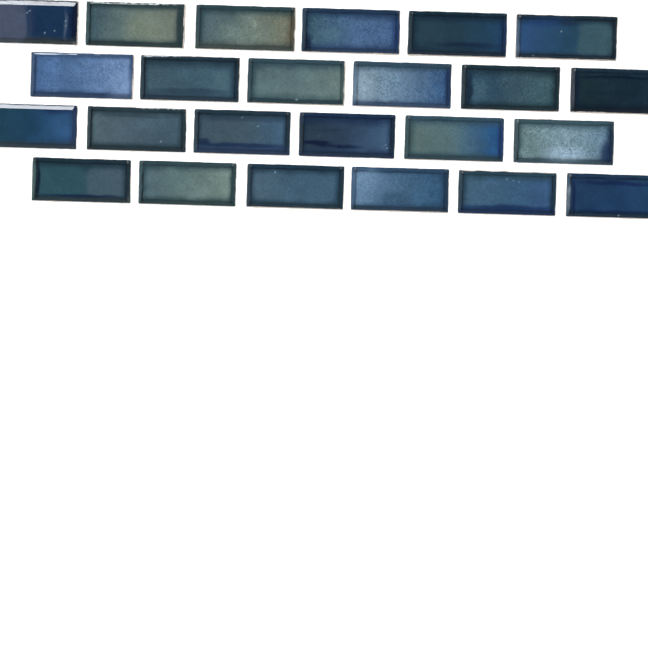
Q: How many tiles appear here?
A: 24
